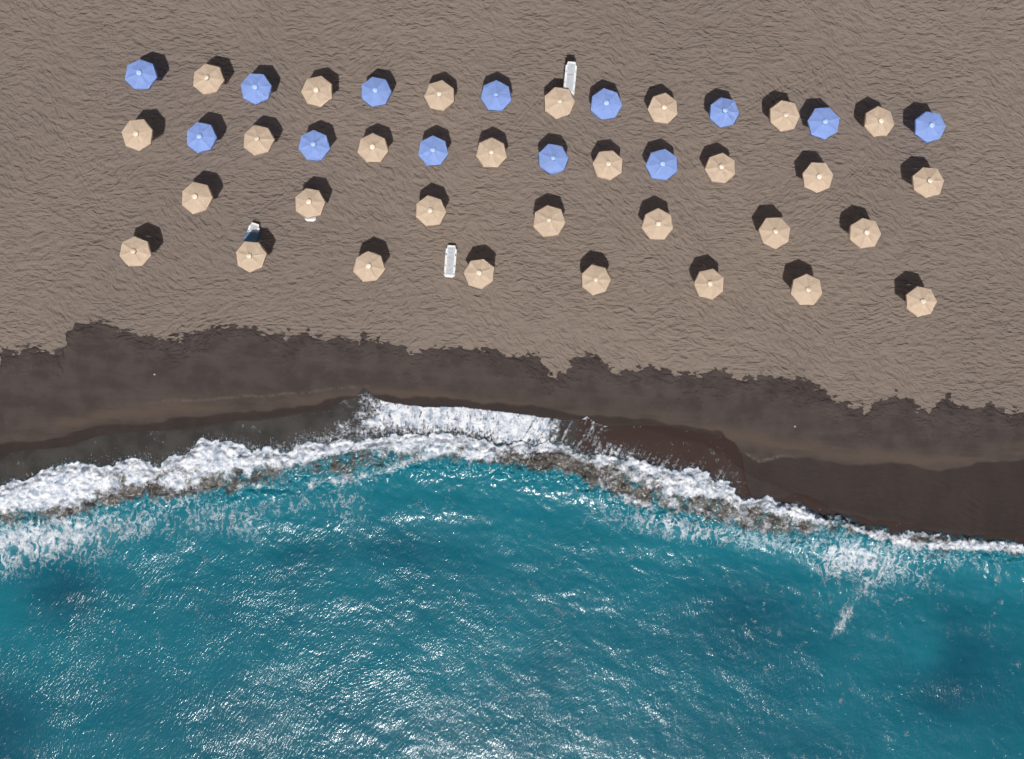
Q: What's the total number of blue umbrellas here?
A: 13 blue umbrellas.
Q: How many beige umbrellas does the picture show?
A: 30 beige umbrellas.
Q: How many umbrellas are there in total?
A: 43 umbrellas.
